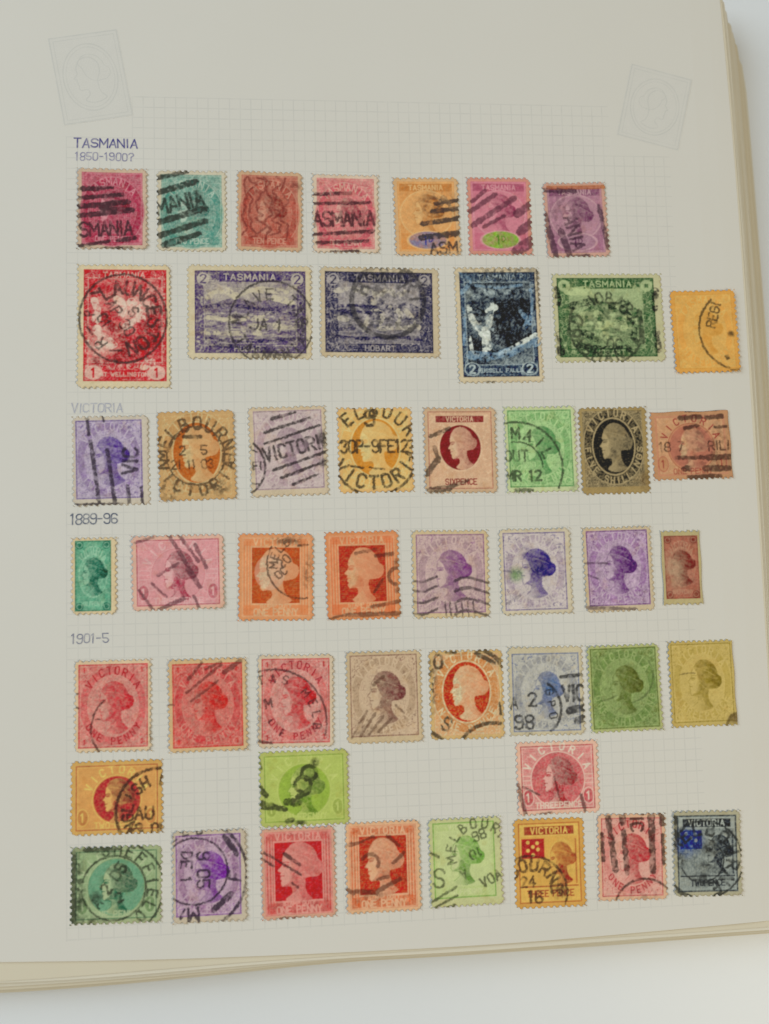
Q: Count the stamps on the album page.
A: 48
